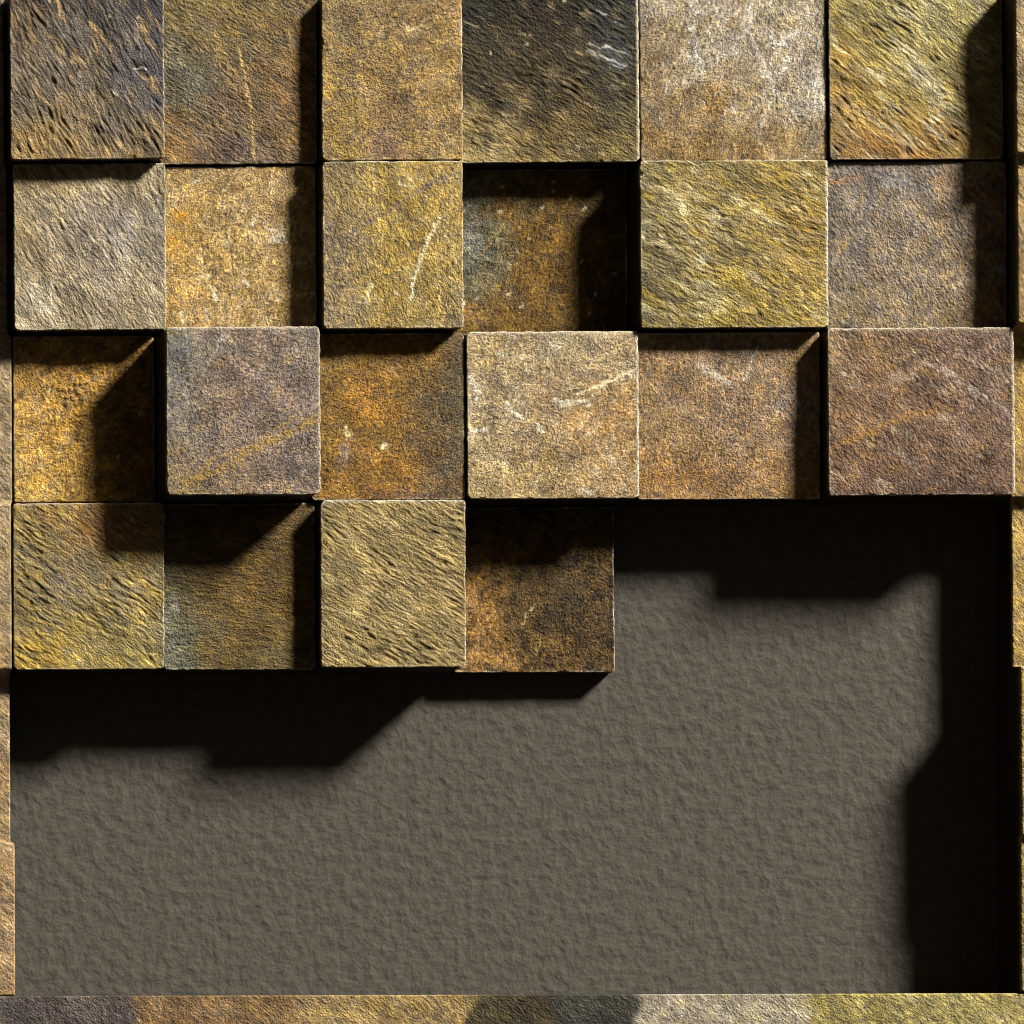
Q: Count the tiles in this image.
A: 22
